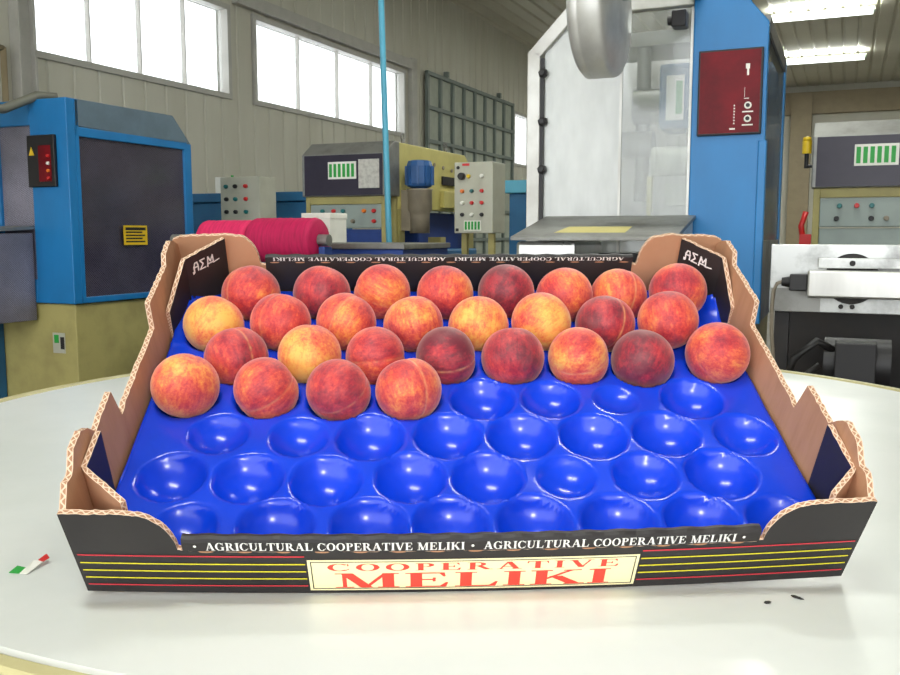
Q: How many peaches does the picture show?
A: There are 28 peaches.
